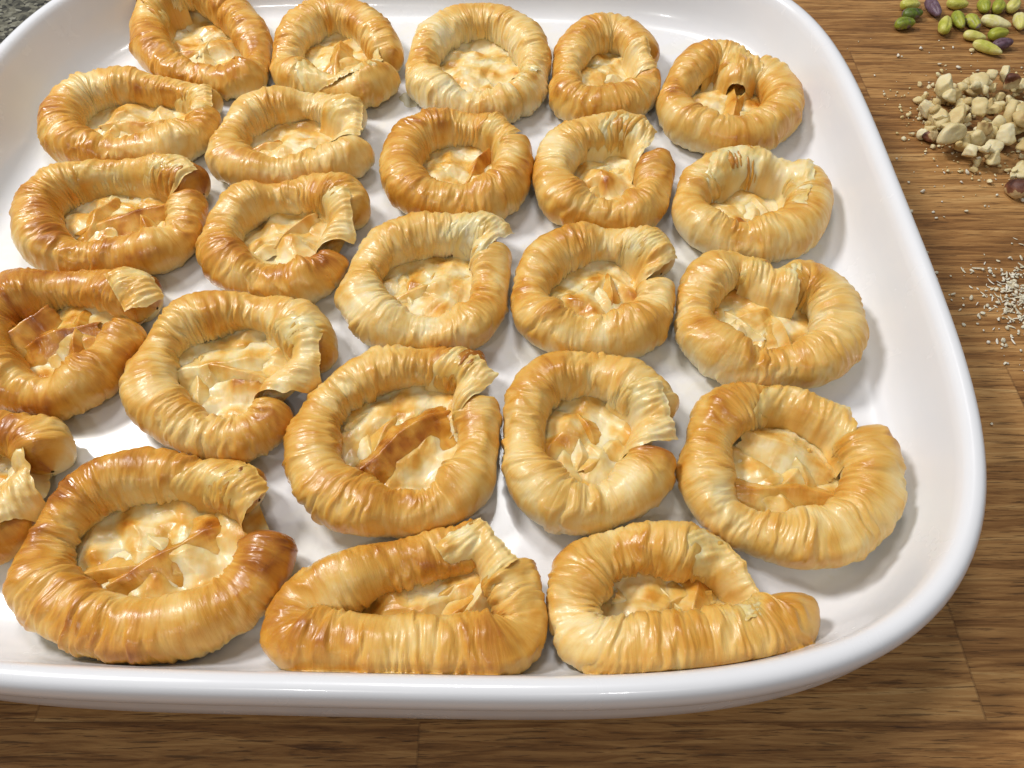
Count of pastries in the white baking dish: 24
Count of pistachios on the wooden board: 17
